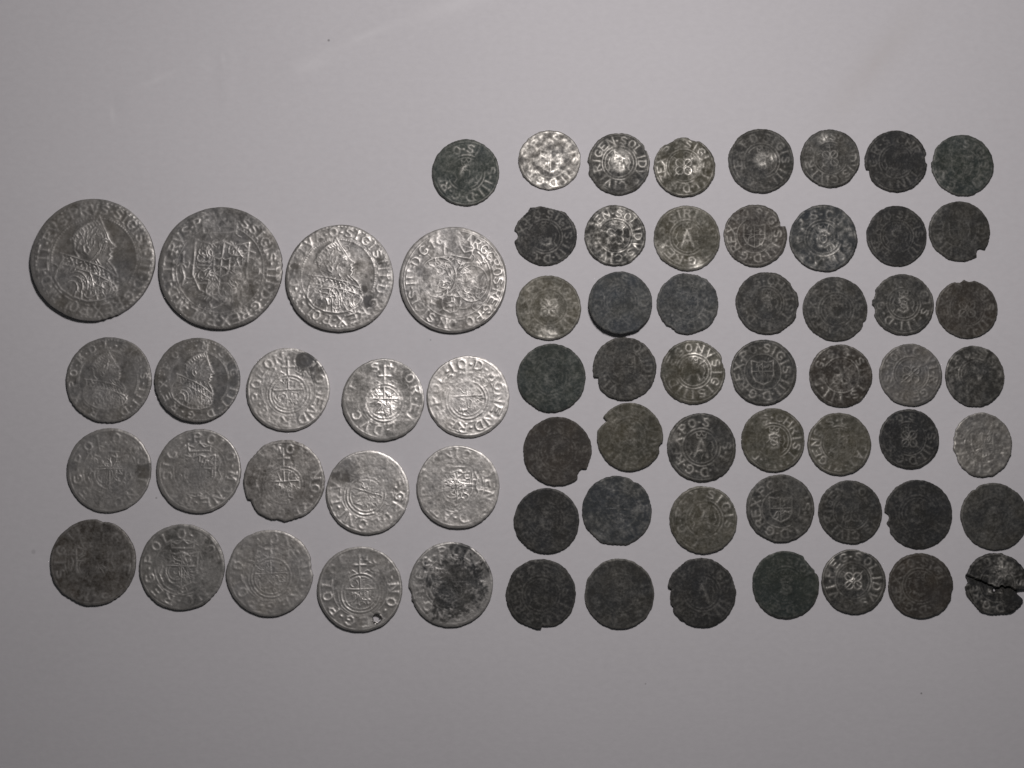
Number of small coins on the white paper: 50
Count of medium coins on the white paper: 15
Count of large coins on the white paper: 4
